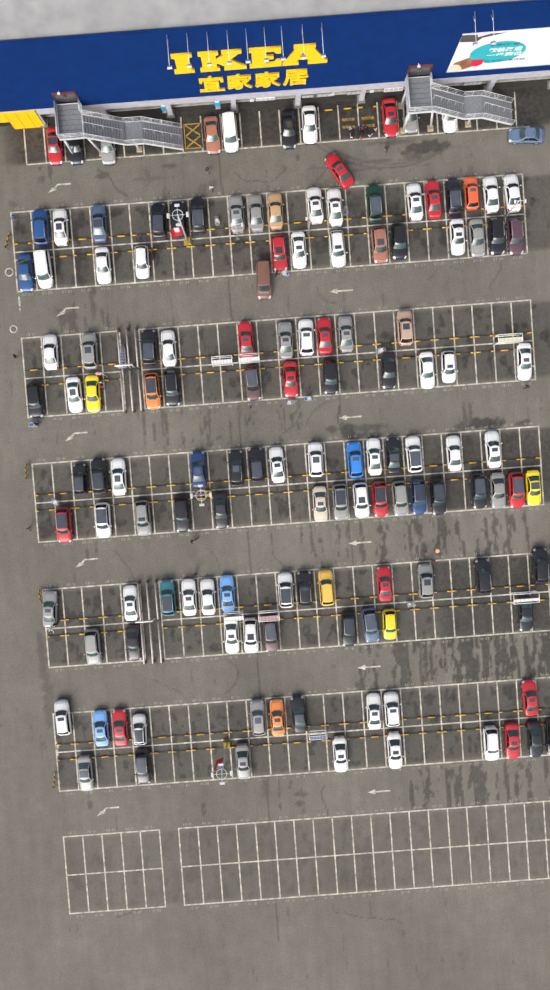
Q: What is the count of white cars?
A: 44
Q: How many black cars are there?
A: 32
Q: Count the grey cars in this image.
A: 18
